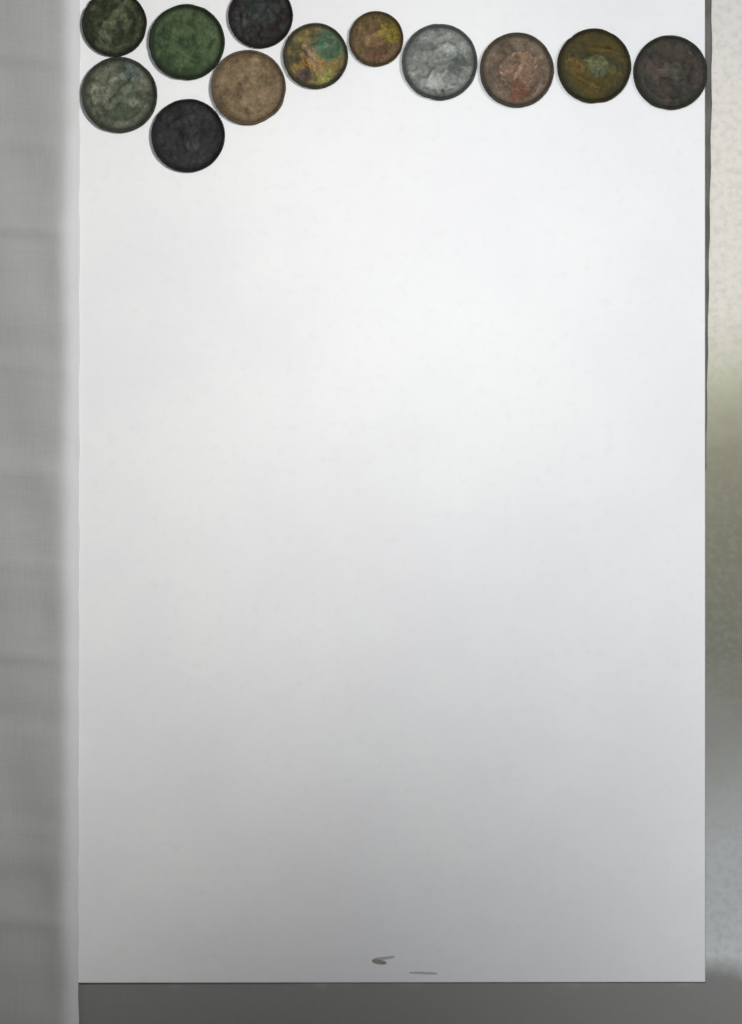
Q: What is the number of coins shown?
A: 12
